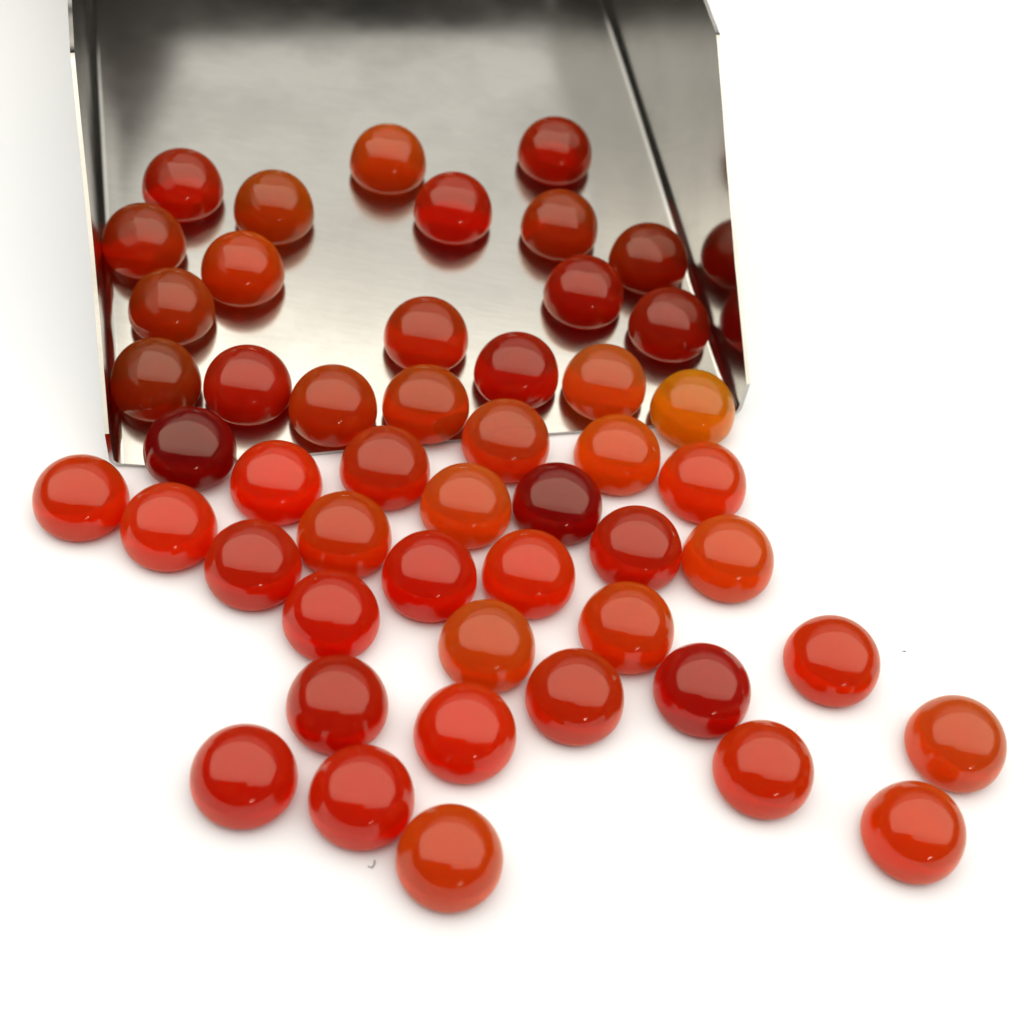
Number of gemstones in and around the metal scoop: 50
